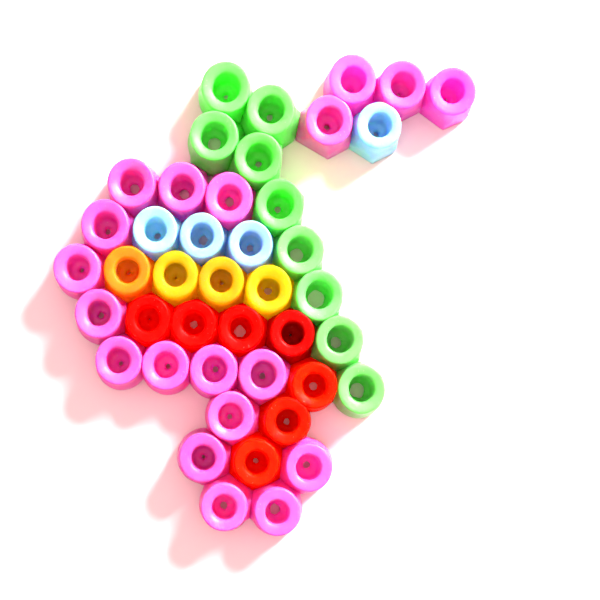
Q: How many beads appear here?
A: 43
